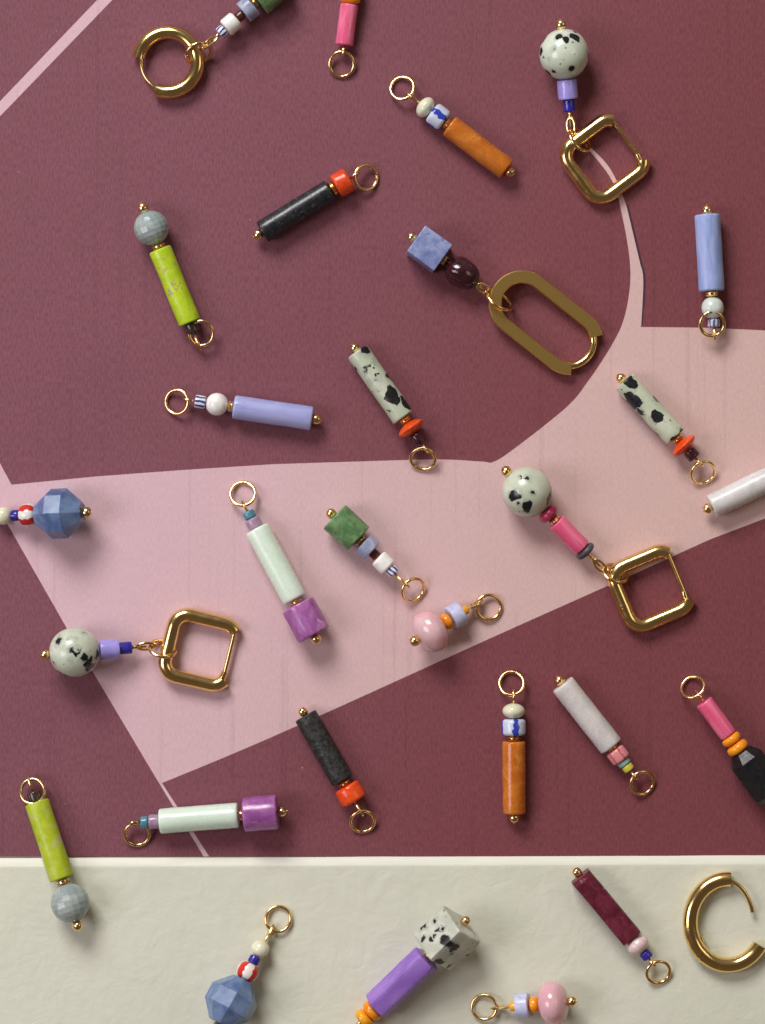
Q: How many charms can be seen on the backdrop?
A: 28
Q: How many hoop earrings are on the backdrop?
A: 6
